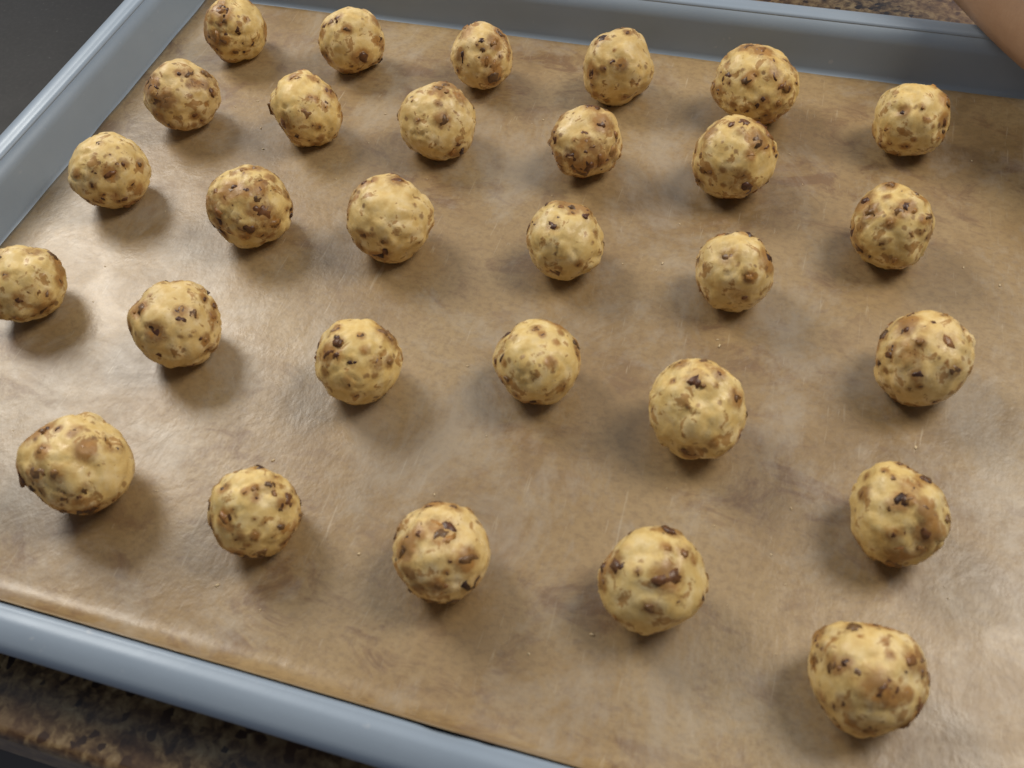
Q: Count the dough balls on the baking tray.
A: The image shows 29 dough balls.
